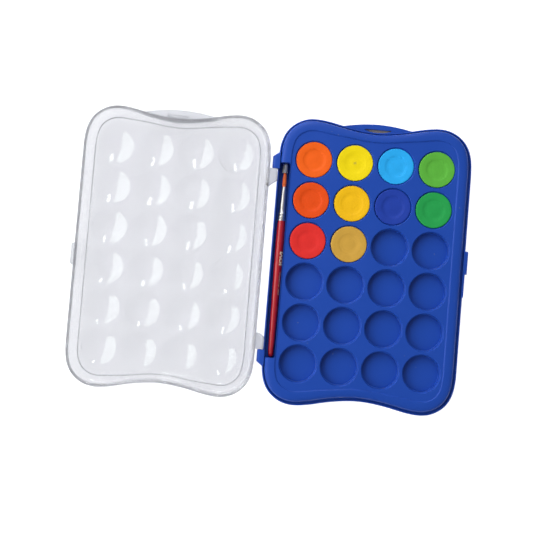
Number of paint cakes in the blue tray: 10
